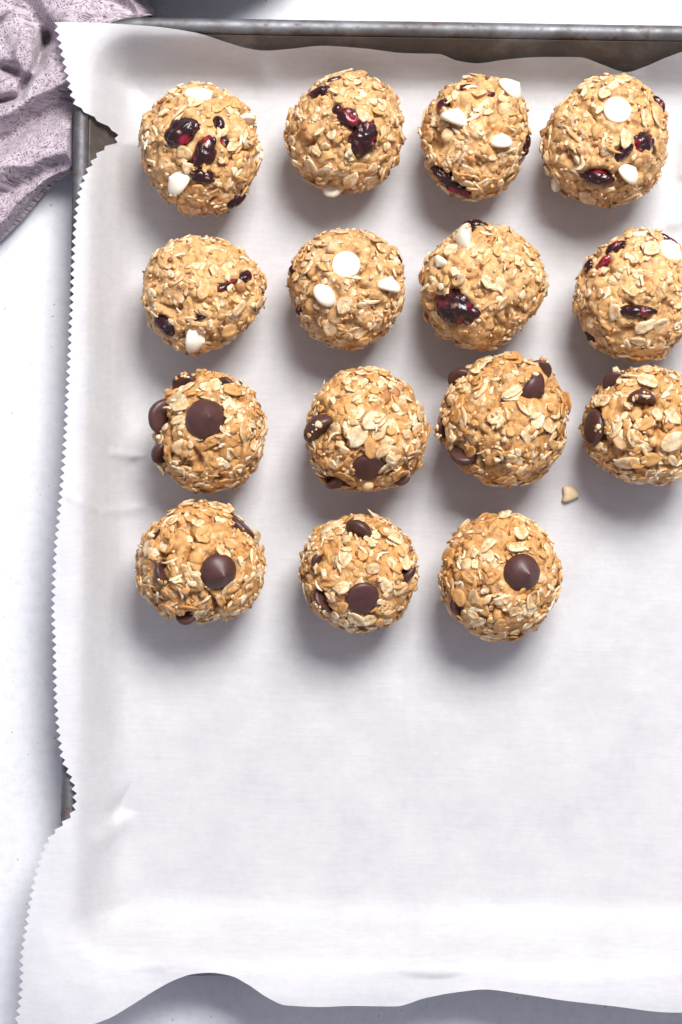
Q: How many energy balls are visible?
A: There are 15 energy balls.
